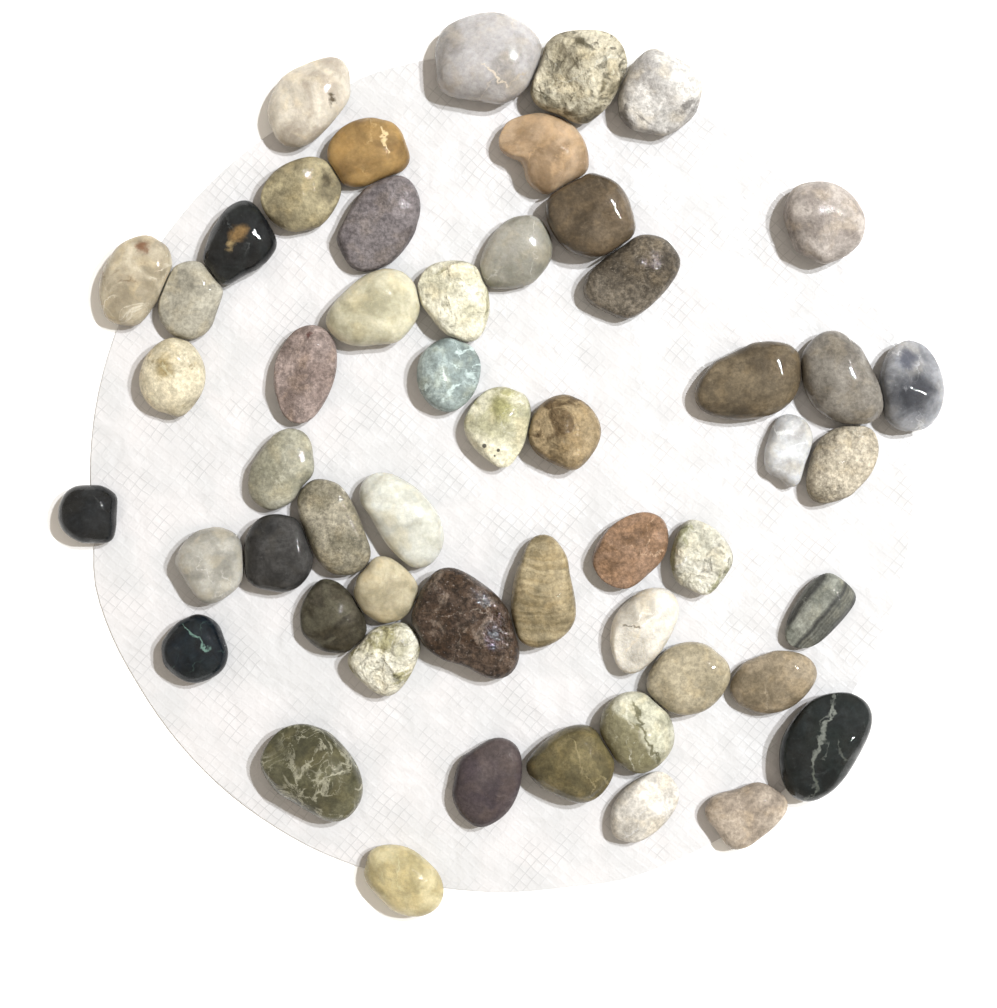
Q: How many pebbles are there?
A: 53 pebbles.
